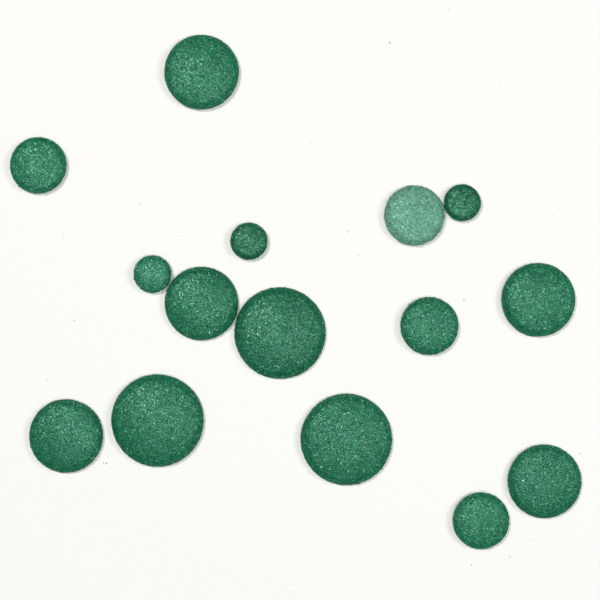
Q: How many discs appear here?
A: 15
